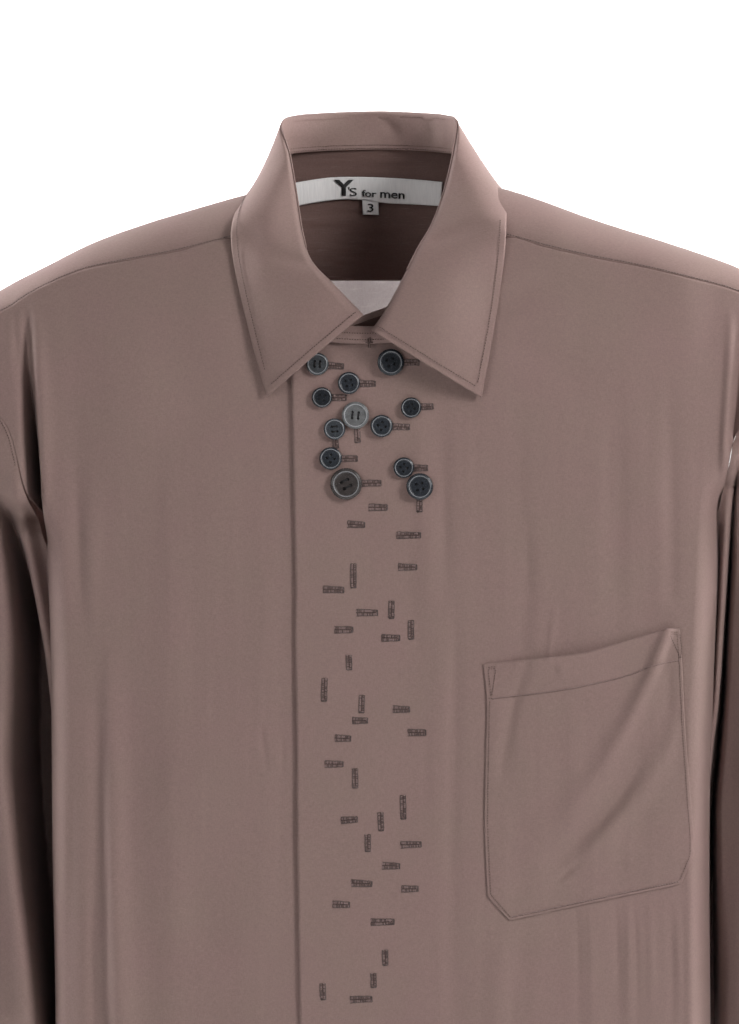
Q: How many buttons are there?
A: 12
